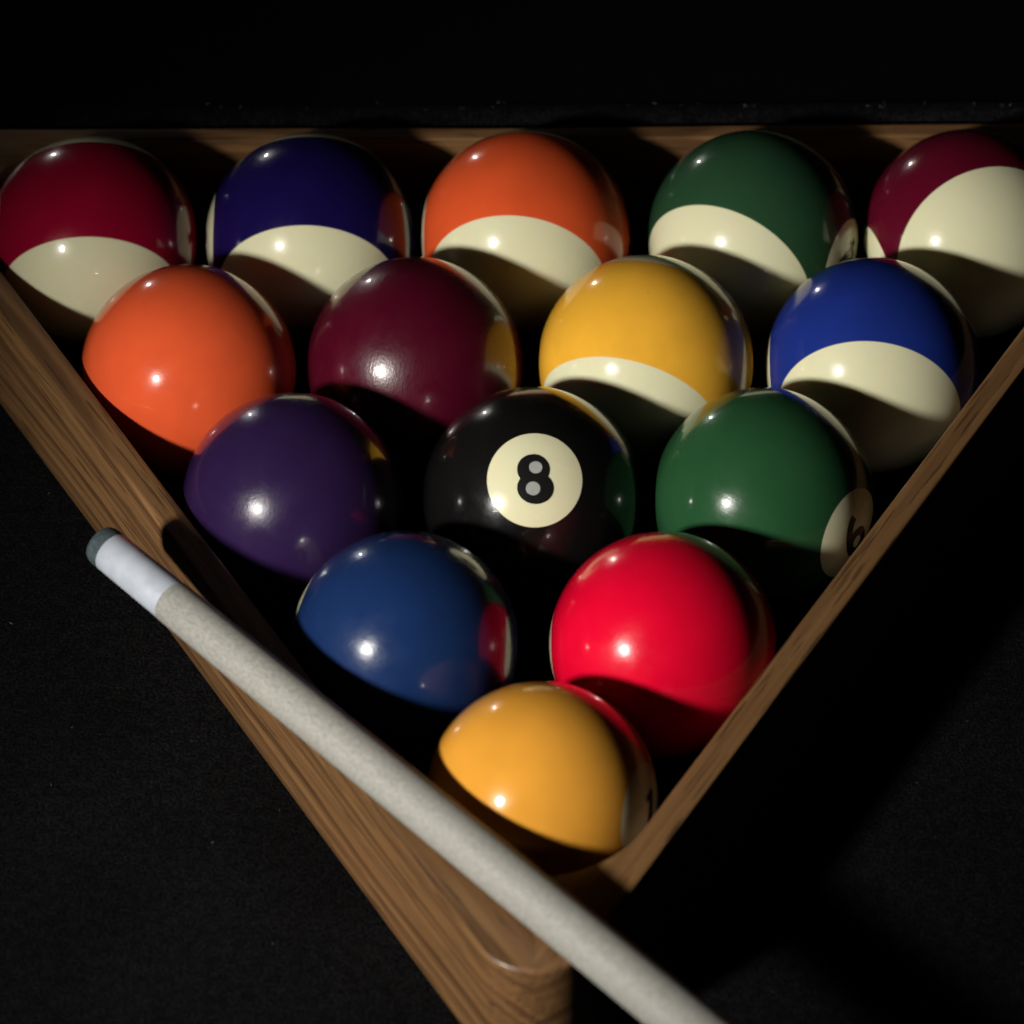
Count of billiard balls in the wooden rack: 15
